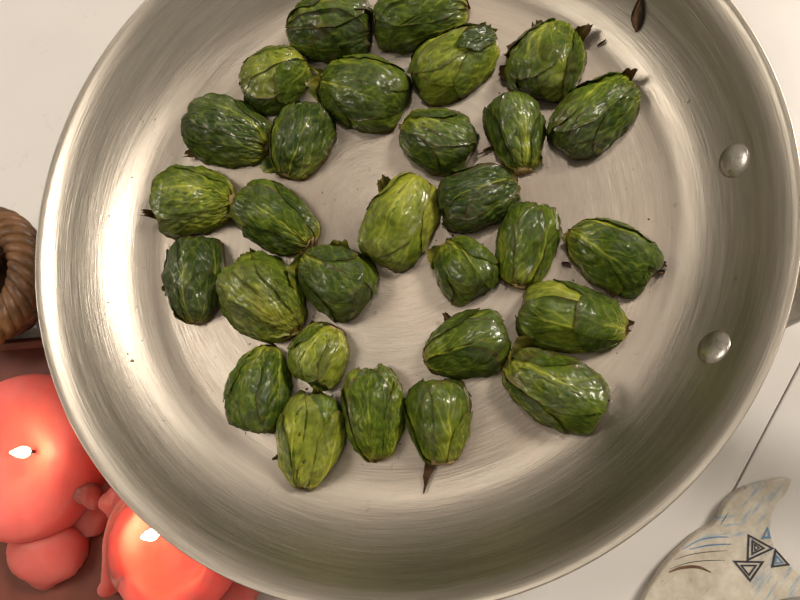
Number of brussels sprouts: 29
